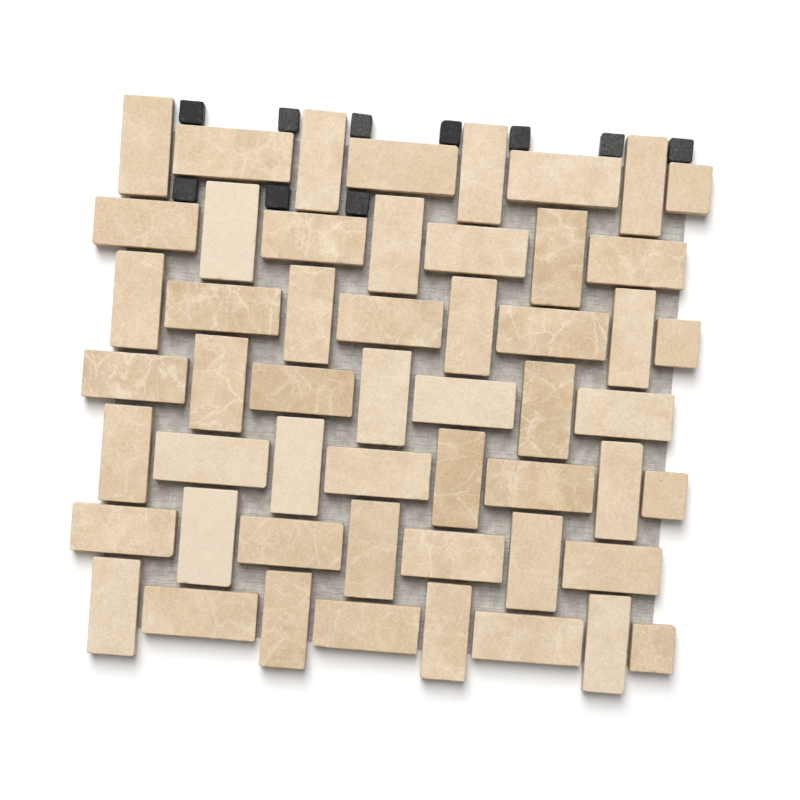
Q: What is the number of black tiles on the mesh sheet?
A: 10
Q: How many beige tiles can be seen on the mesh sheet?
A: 53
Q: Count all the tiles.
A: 63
